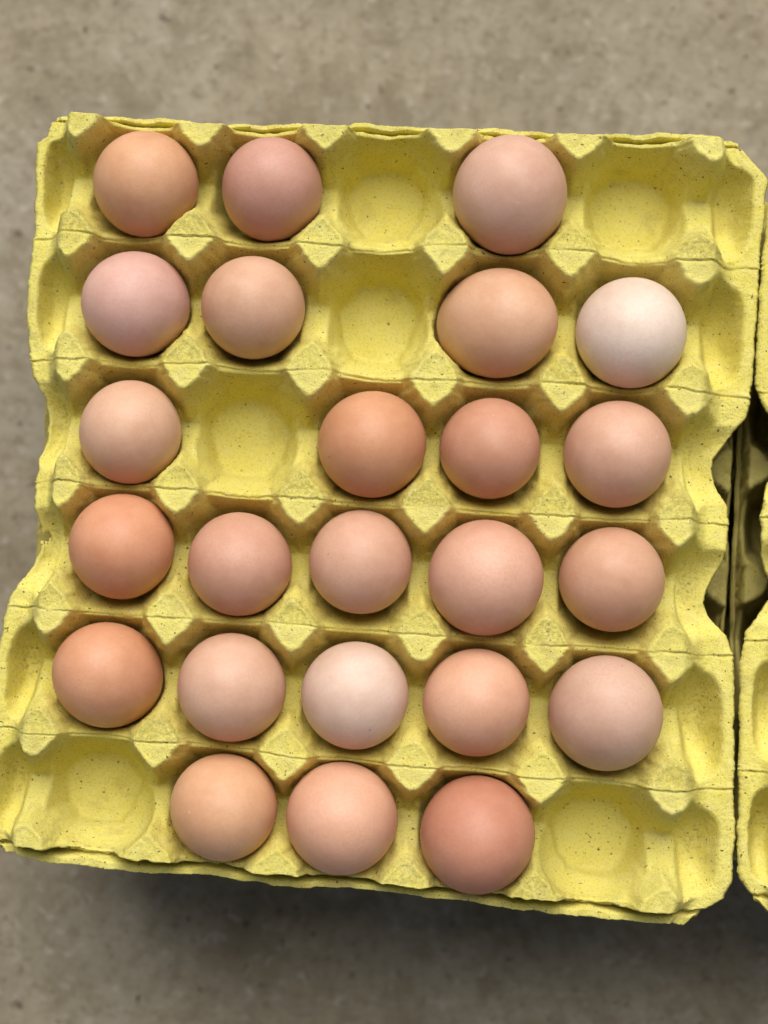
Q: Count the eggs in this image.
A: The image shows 24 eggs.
